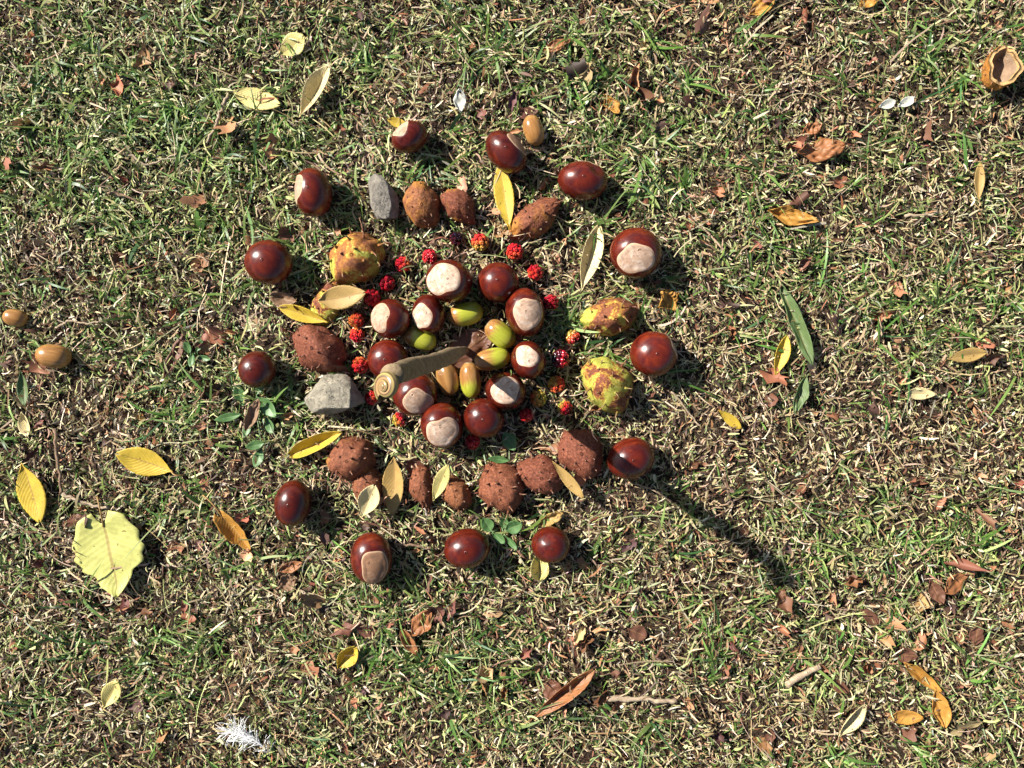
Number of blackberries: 21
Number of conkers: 24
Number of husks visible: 16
